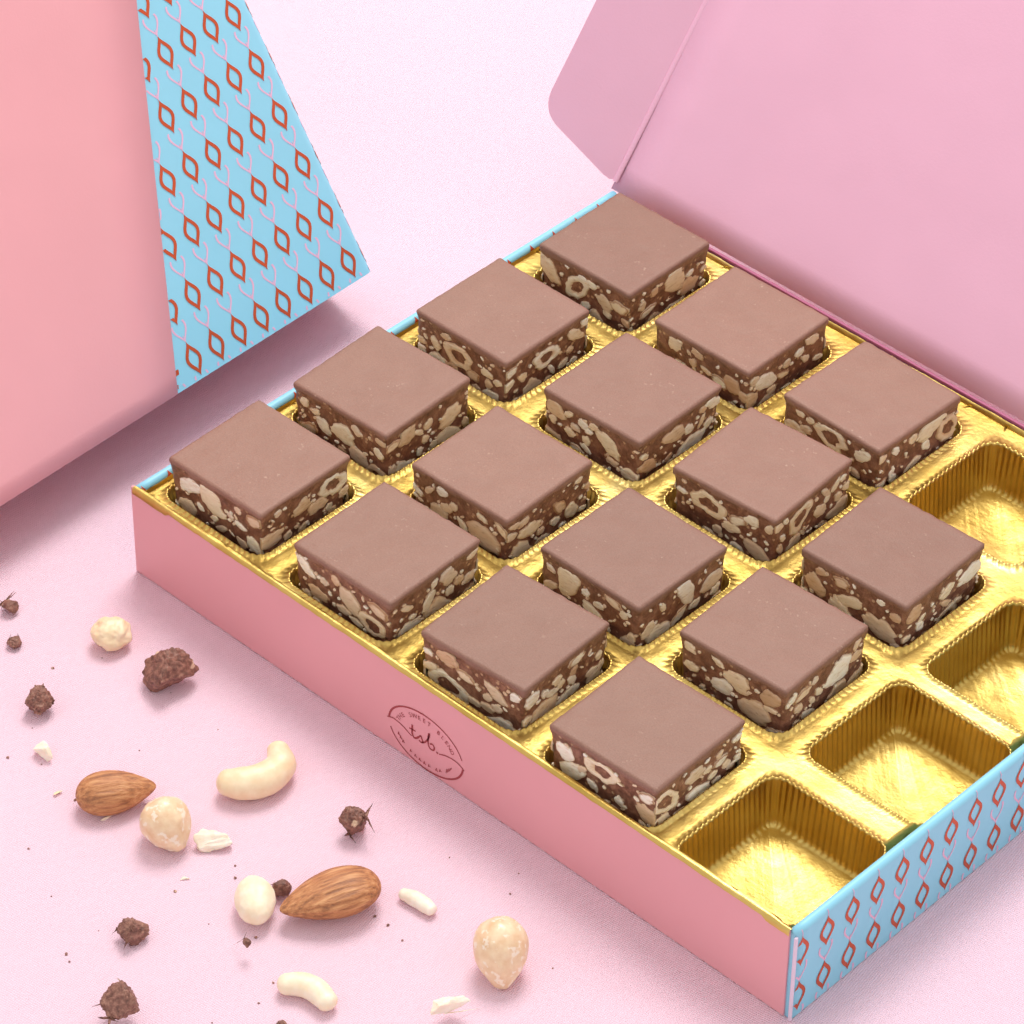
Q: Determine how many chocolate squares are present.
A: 15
